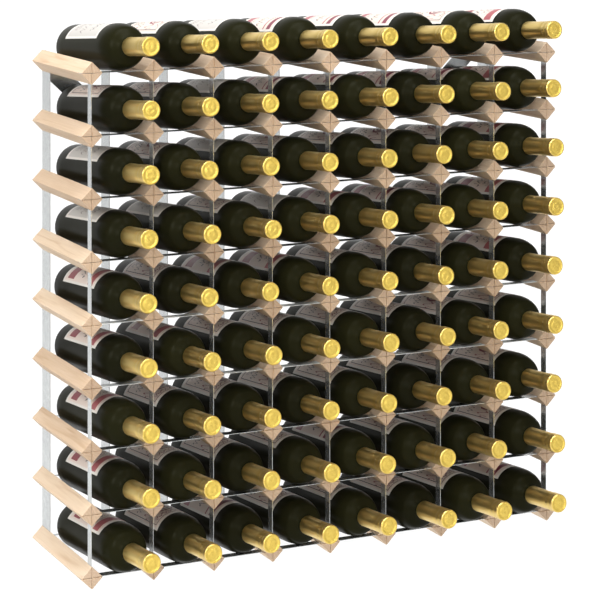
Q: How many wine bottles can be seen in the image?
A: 72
